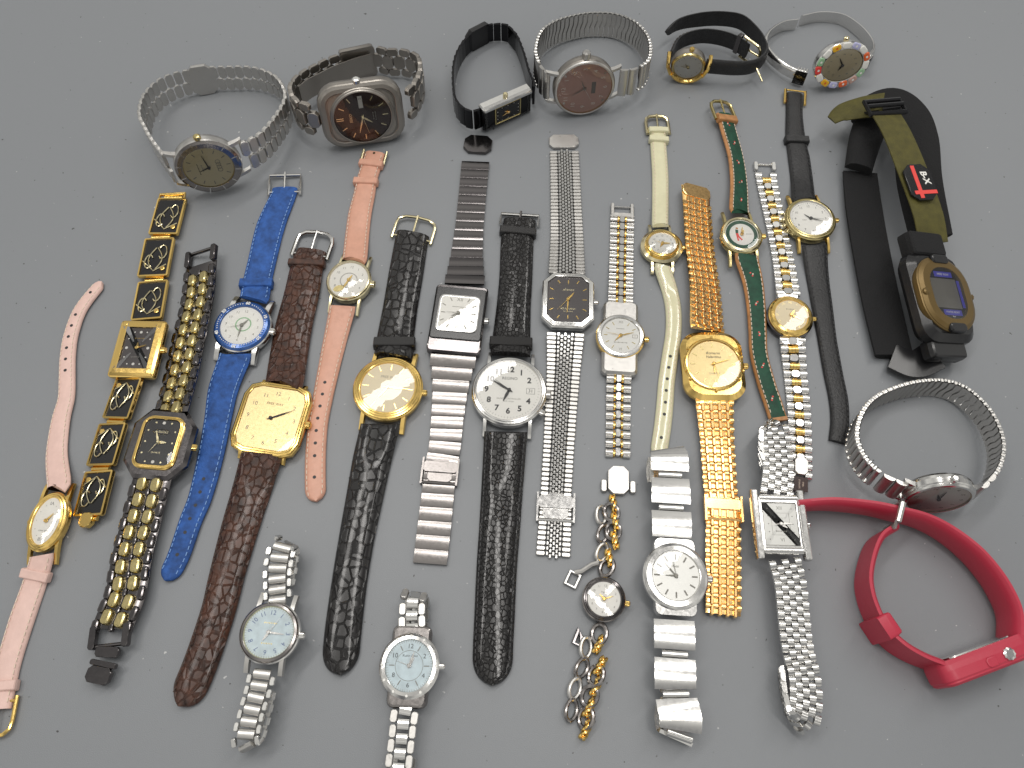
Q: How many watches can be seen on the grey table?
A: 30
